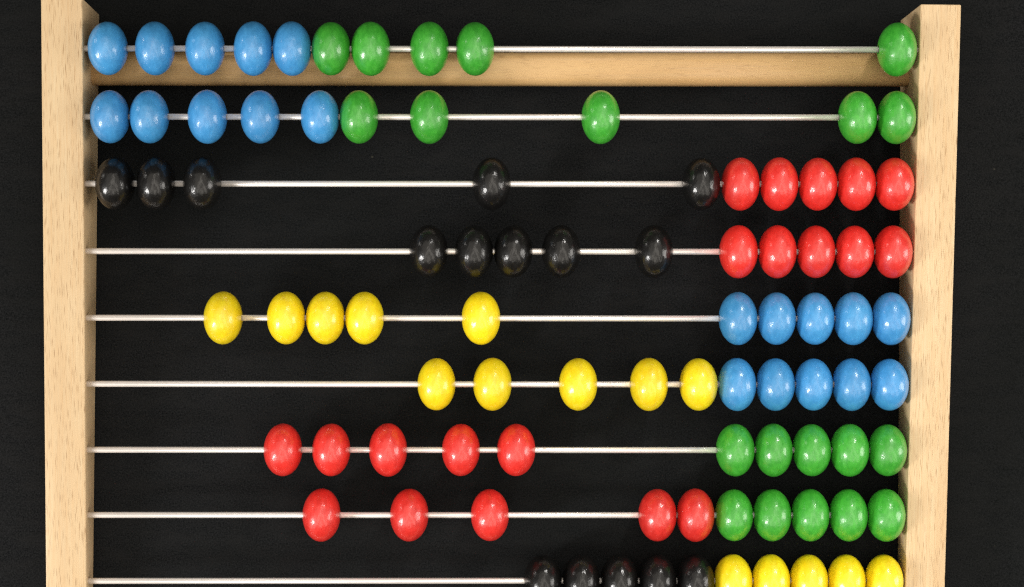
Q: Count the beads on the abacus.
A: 90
